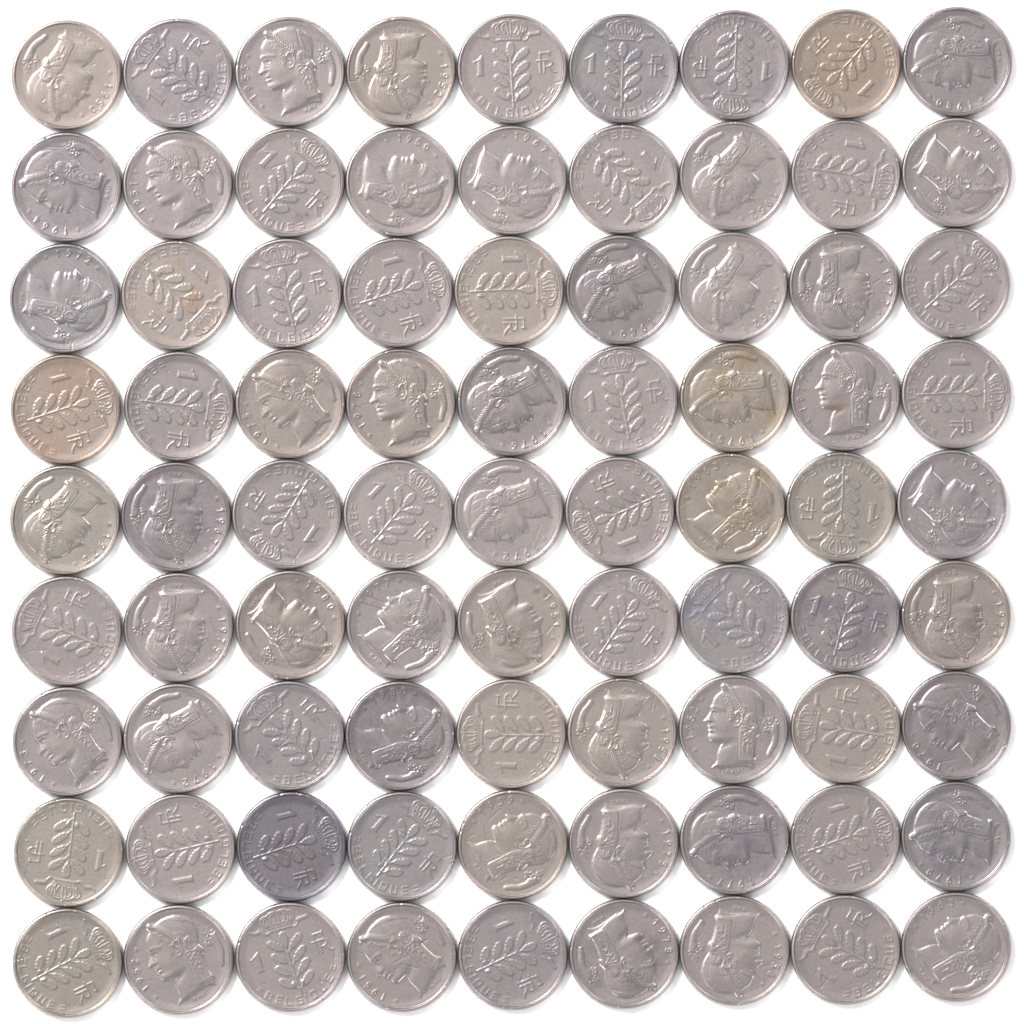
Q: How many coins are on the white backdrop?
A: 81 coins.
